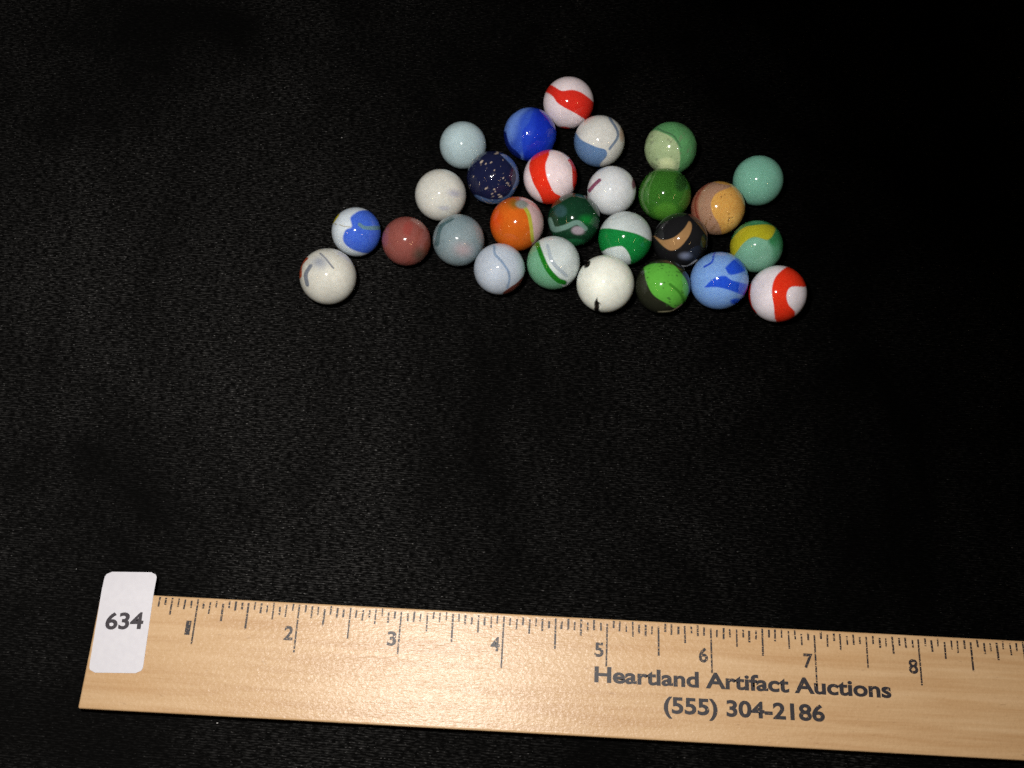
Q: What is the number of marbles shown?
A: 27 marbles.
